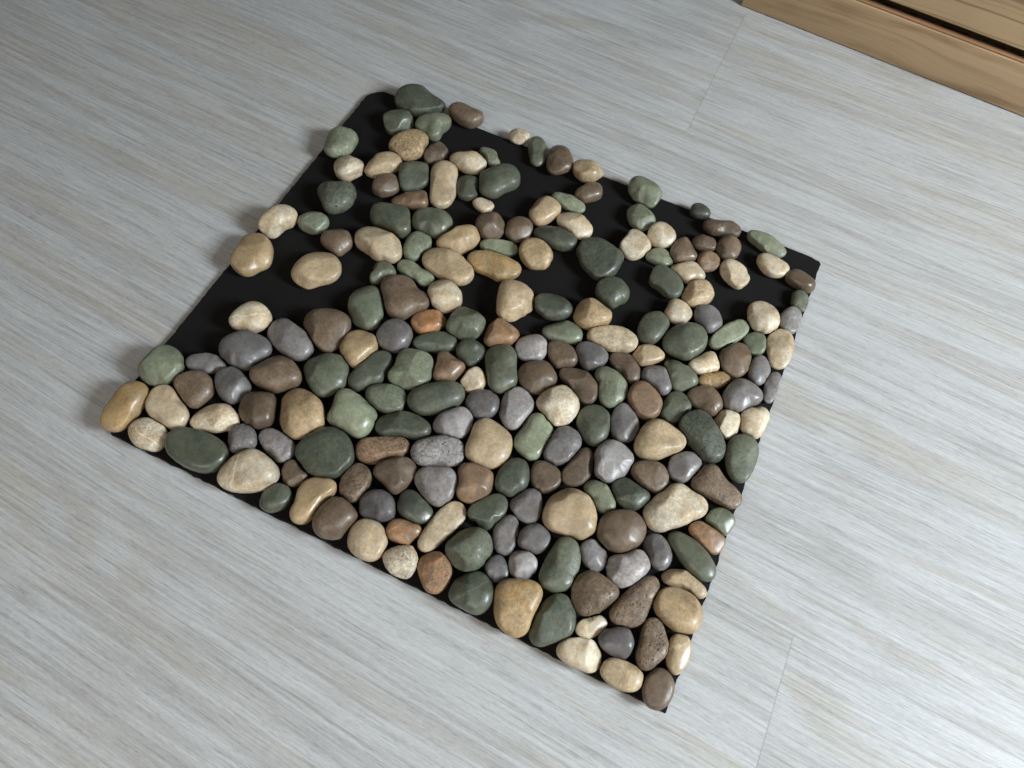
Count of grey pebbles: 34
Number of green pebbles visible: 68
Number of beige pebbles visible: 61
